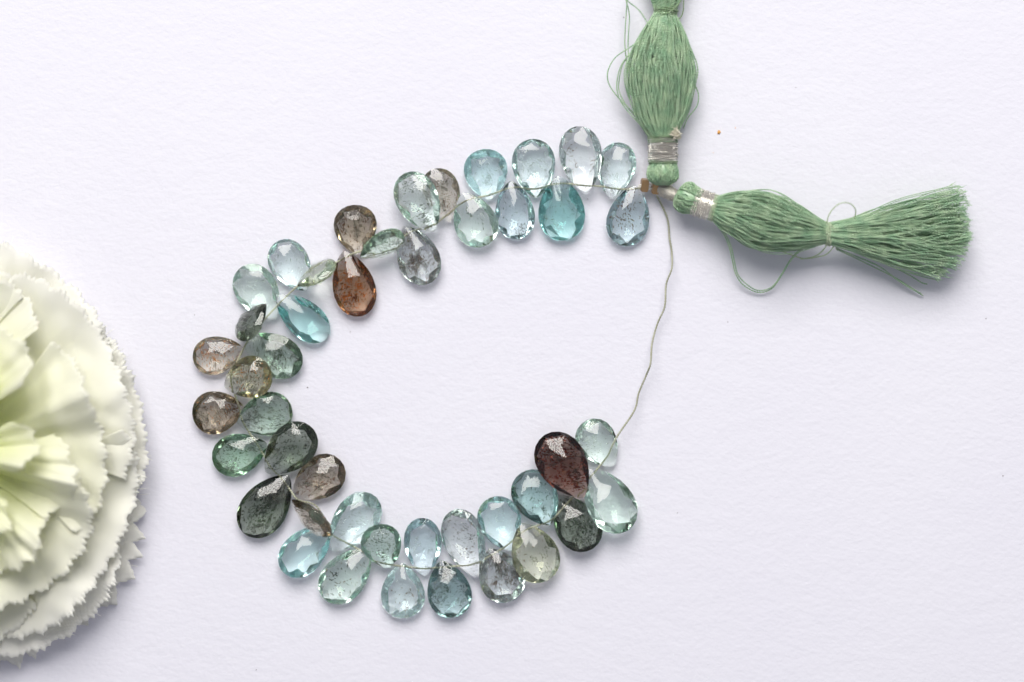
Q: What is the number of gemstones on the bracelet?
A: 45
